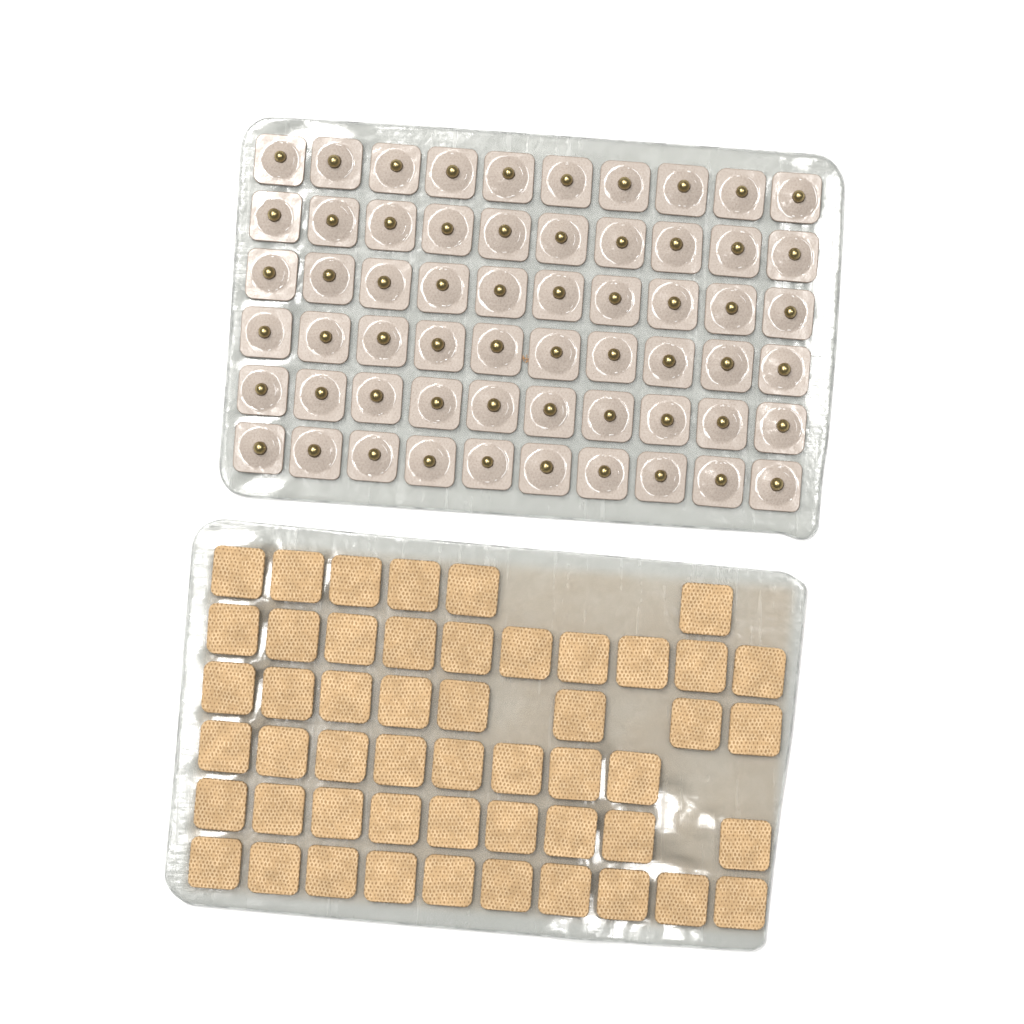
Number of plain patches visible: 51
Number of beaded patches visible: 60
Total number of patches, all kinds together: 111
